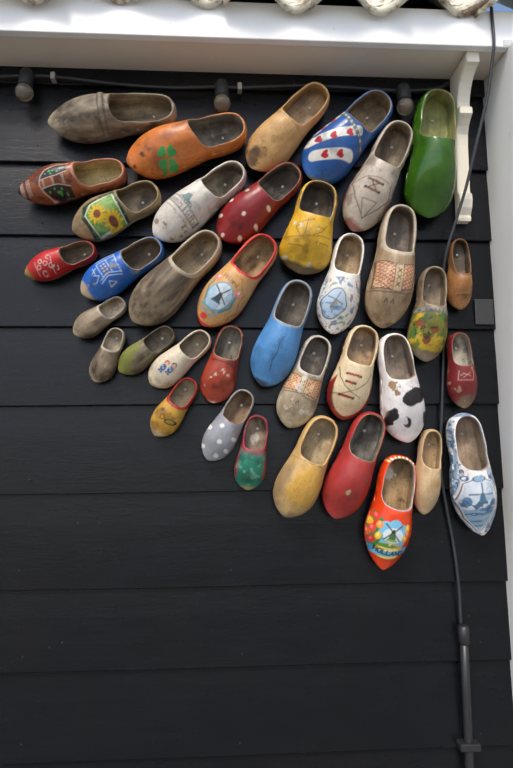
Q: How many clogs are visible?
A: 37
